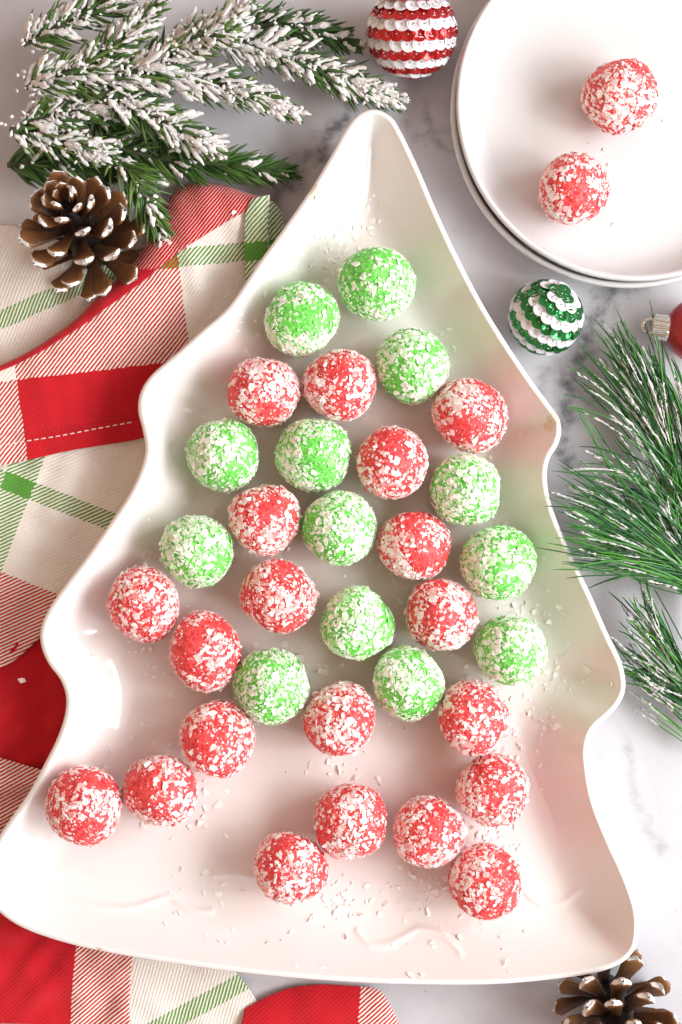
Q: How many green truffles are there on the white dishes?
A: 13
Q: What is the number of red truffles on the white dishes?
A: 22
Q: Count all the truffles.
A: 35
